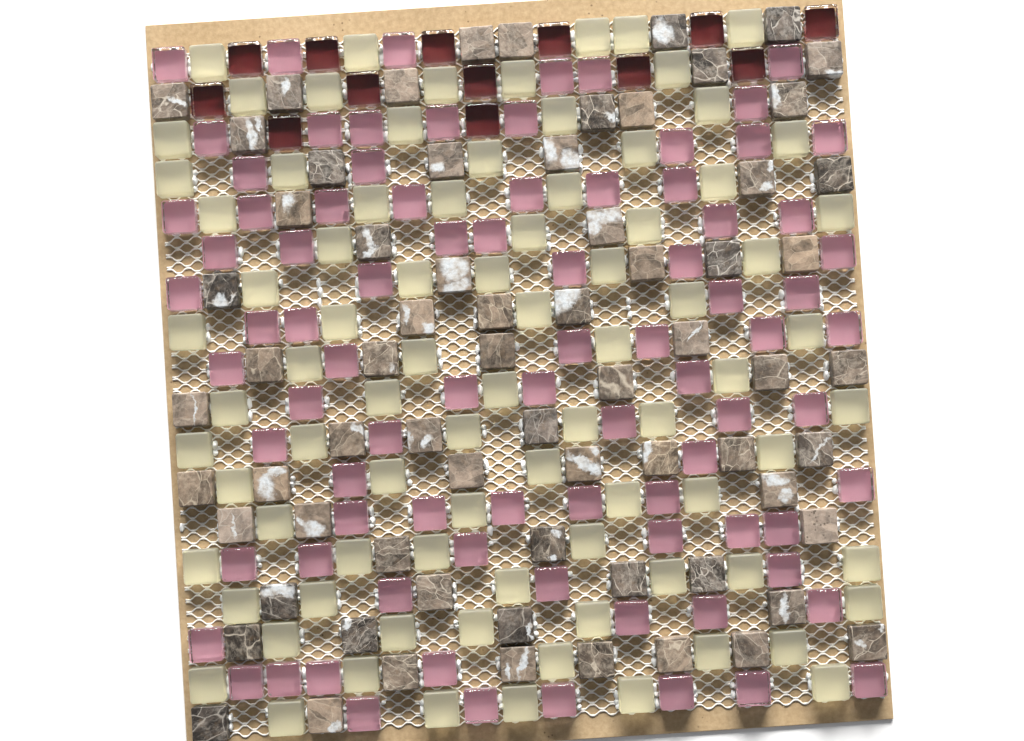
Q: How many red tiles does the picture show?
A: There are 13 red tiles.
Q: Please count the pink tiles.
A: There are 85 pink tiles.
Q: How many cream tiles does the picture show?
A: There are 84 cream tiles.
